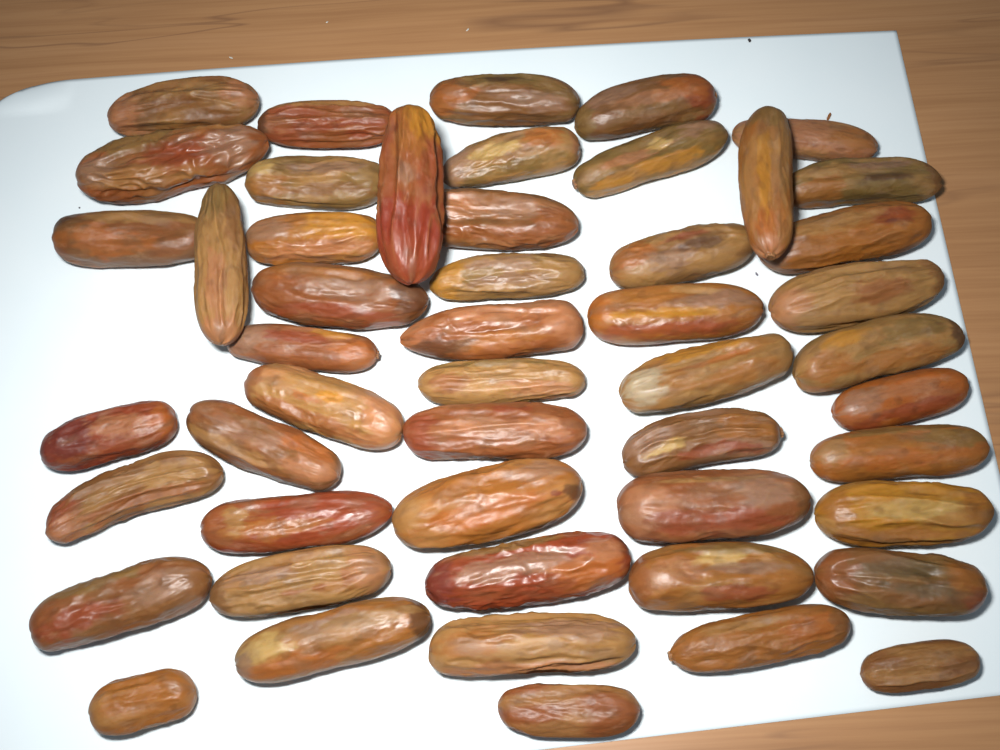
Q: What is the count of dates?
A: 50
